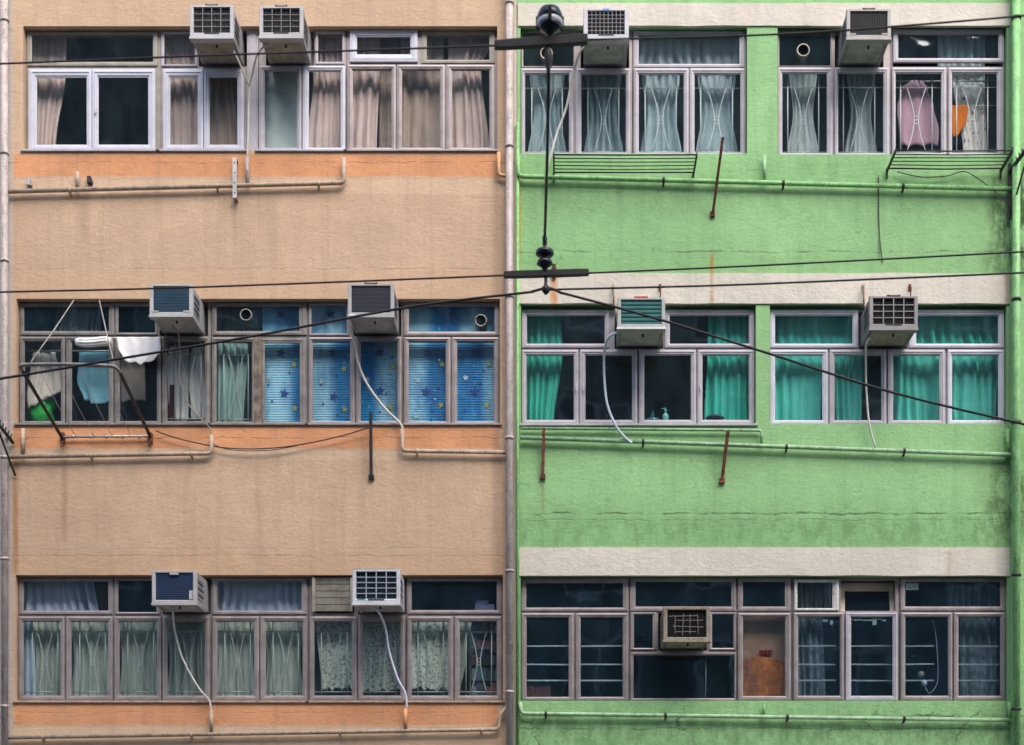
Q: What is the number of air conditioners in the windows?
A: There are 11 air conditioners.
